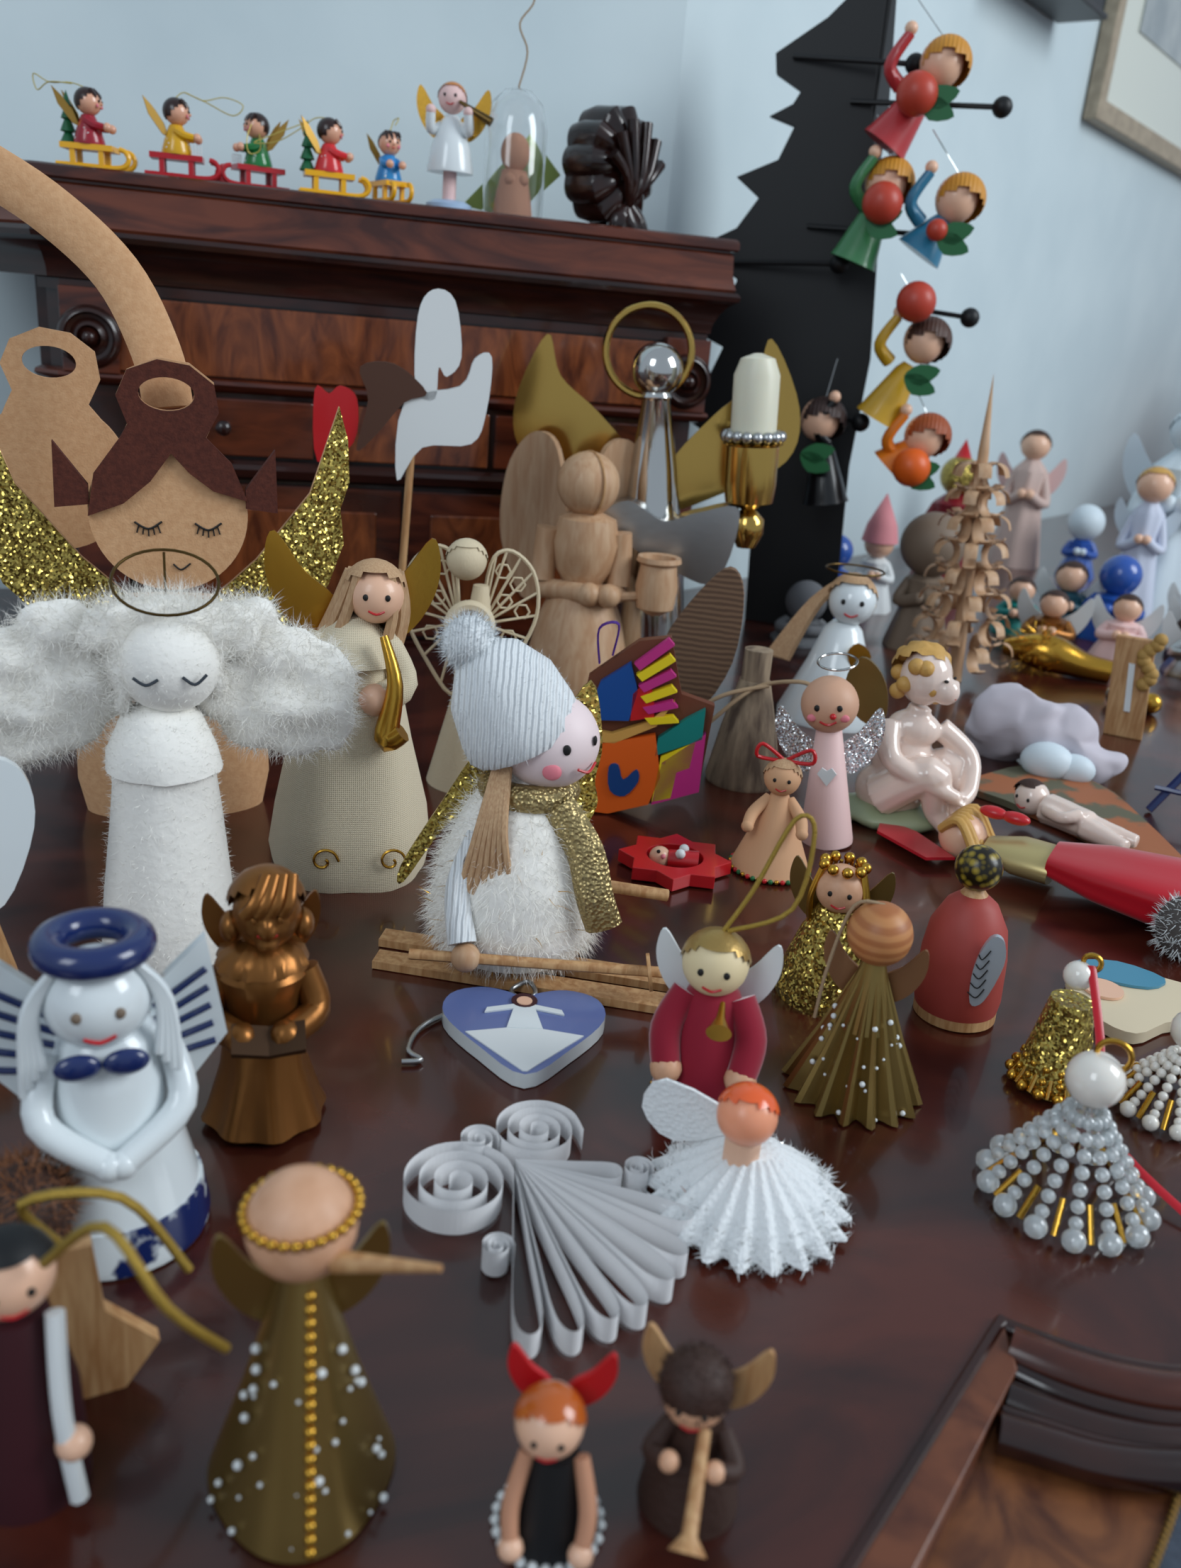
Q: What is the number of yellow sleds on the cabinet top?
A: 3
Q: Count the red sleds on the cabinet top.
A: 2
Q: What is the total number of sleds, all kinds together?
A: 5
